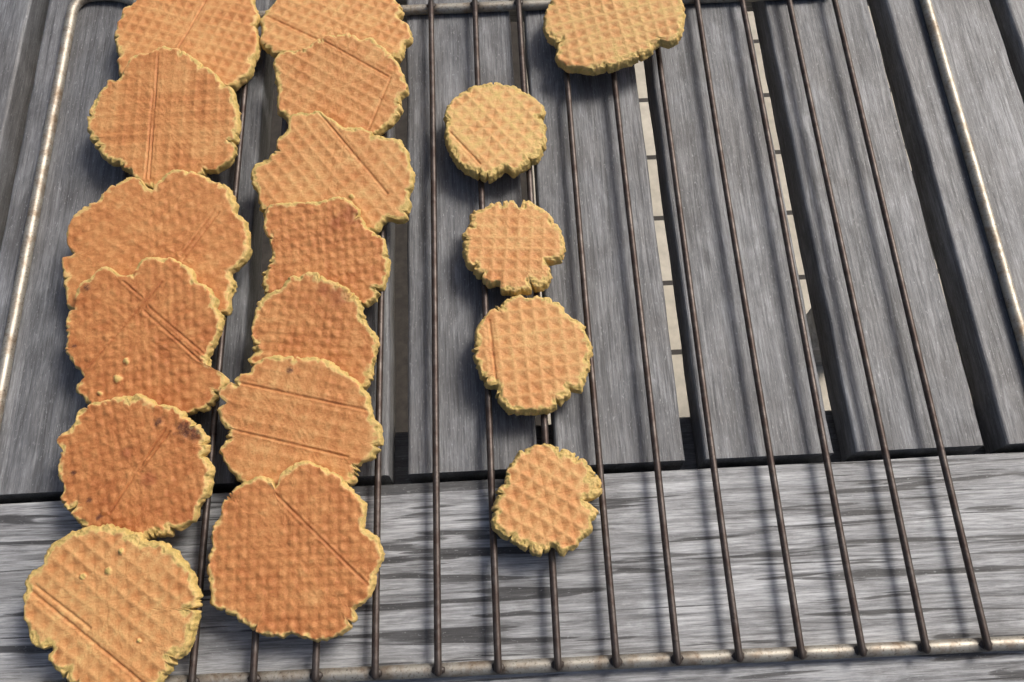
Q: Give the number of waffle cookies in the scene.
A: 18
